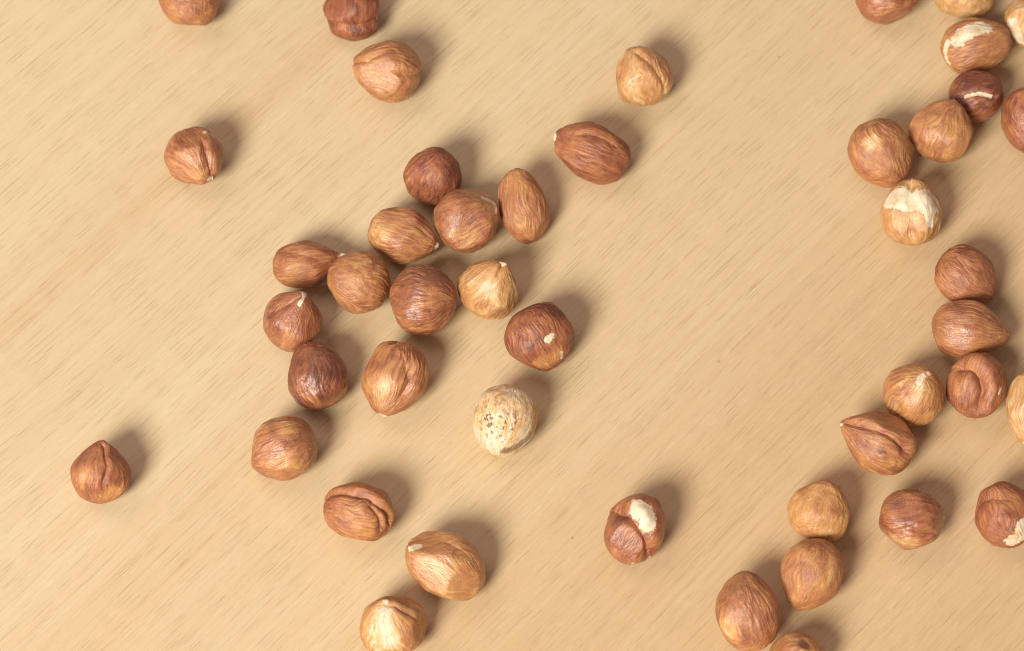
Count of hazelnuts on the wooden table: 46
